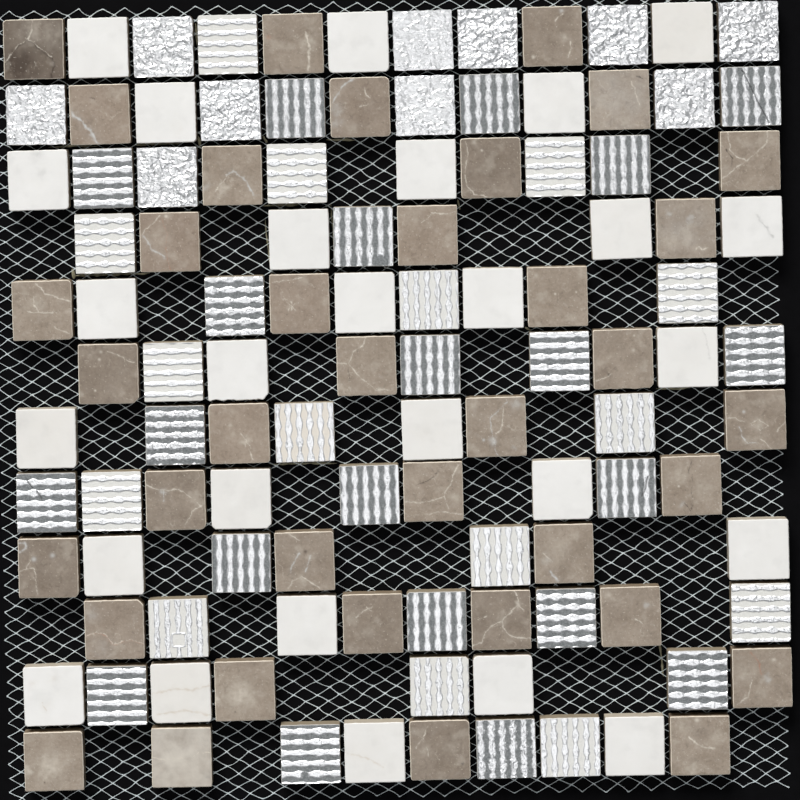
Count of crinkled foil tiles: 10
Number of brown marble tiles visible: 37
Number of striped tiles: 36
